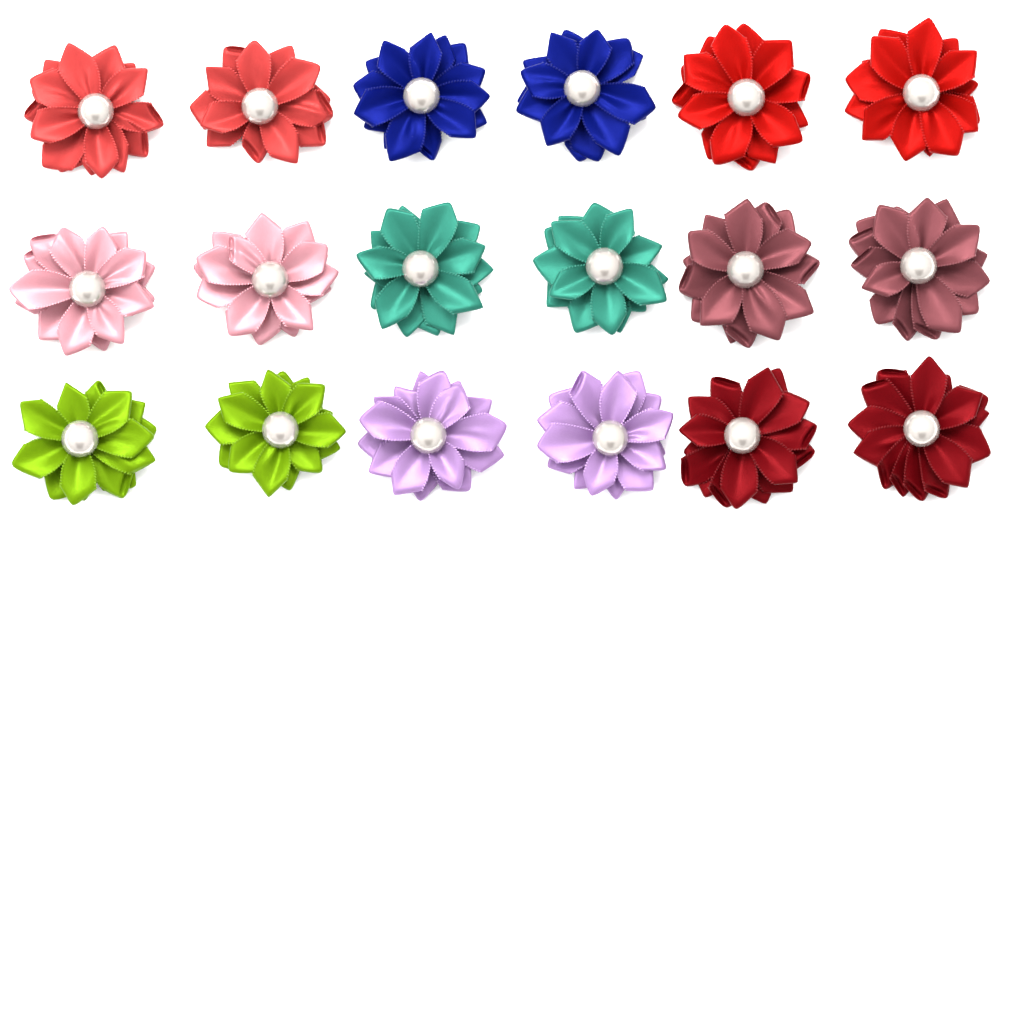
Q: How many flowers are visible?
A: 18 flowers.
